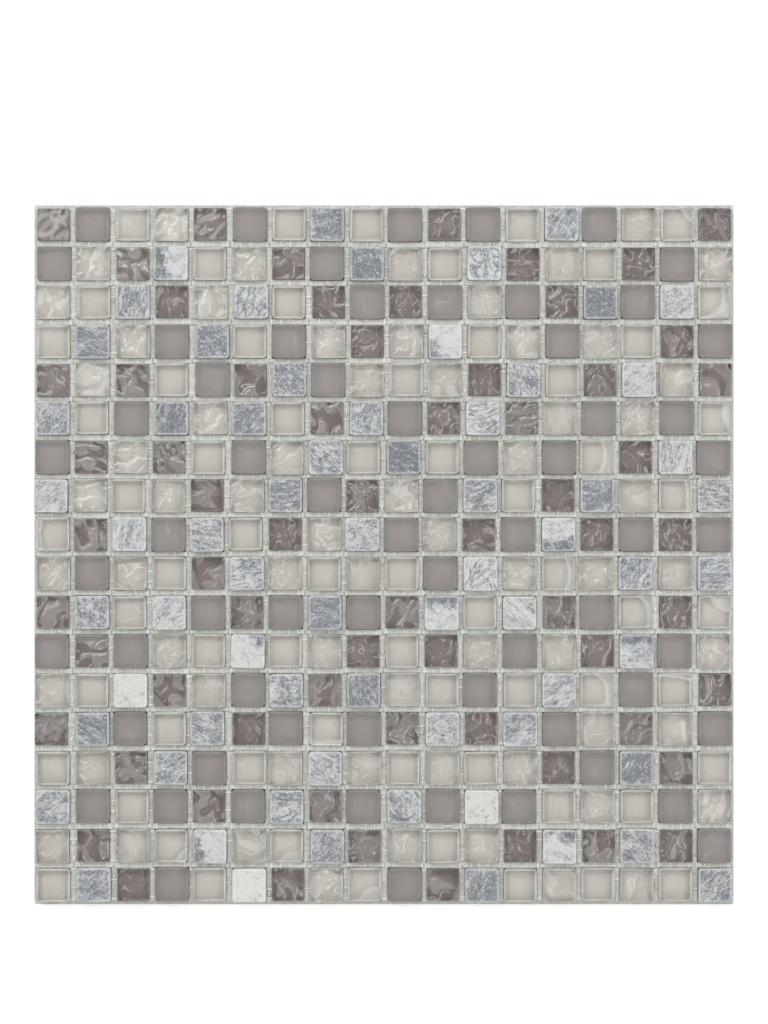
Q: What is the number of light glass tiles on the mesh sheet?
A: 129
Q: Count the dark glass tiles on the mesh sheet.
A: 129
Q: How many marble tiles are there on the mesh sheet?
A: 66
